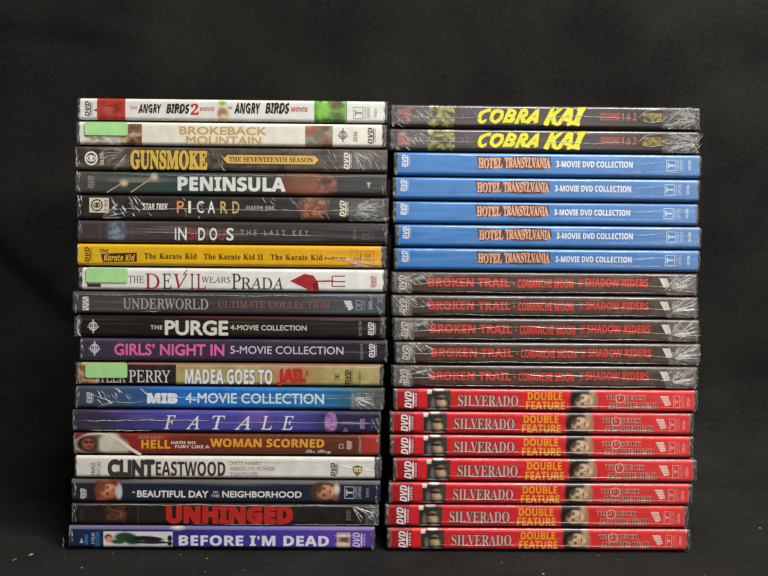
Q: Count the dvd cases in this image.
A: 38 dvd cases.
